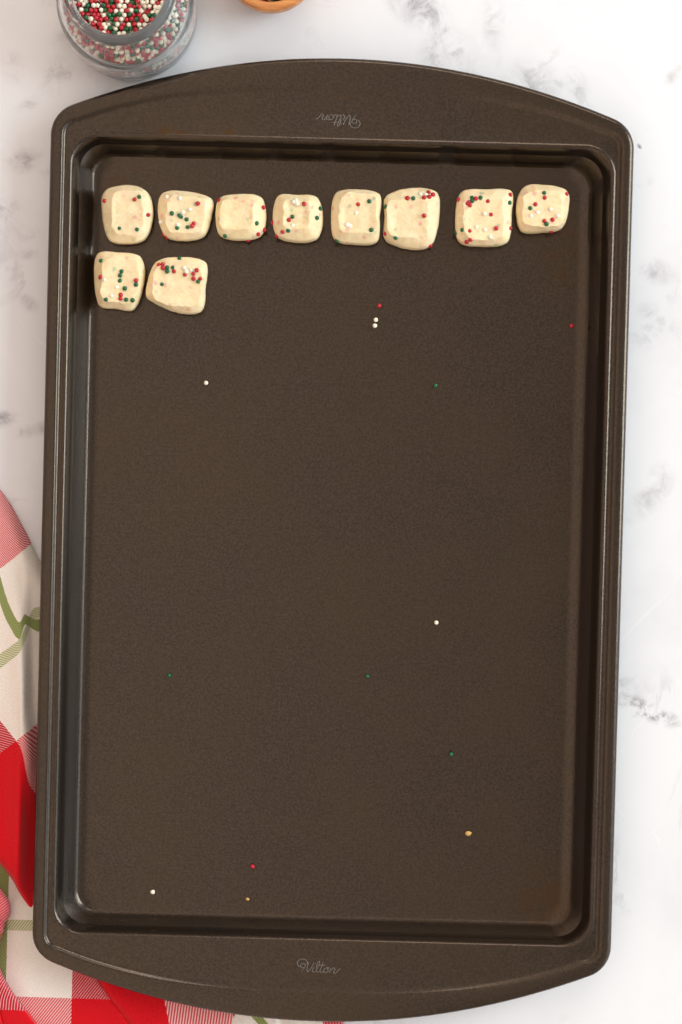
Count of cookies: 10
